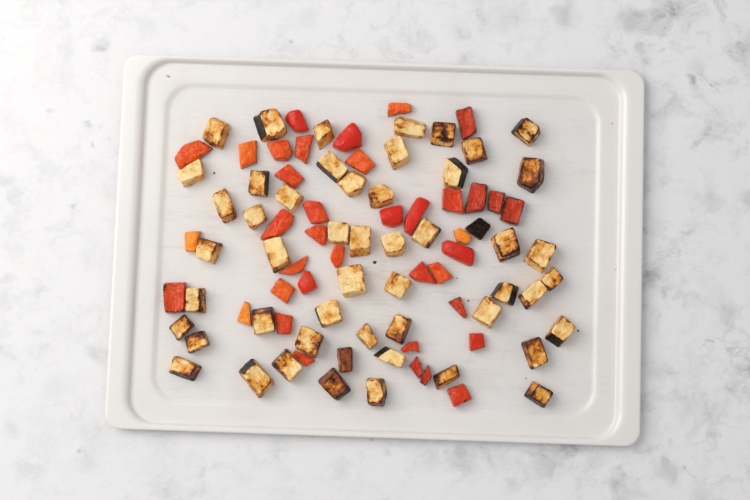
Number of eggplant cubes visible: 52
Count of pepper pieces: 38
